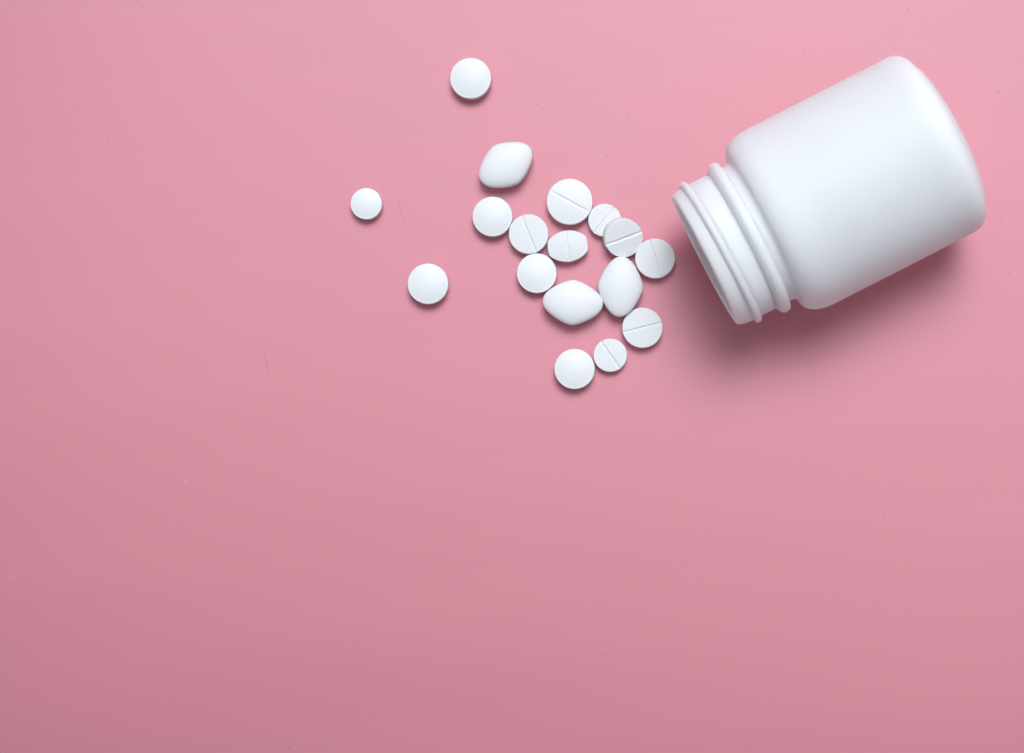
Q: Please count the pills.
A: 17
